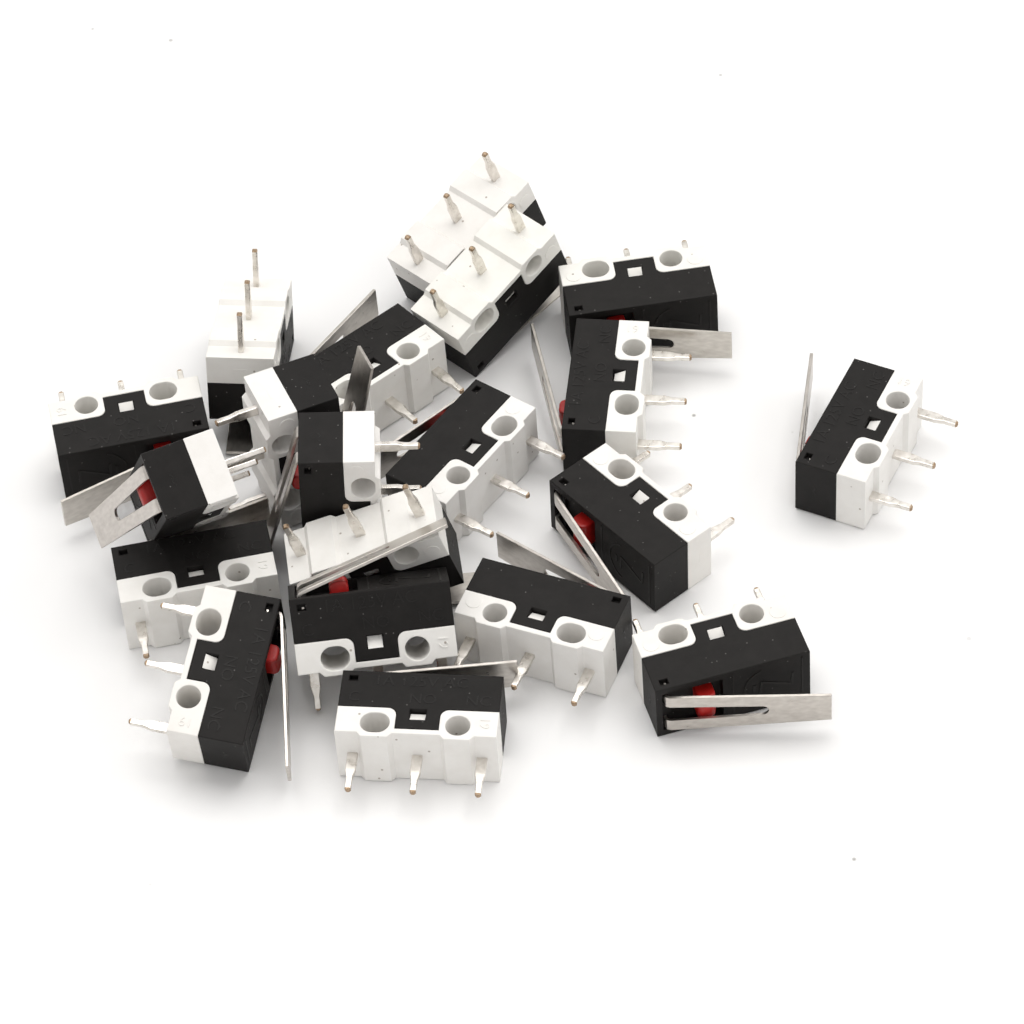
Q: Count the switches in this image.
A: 20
